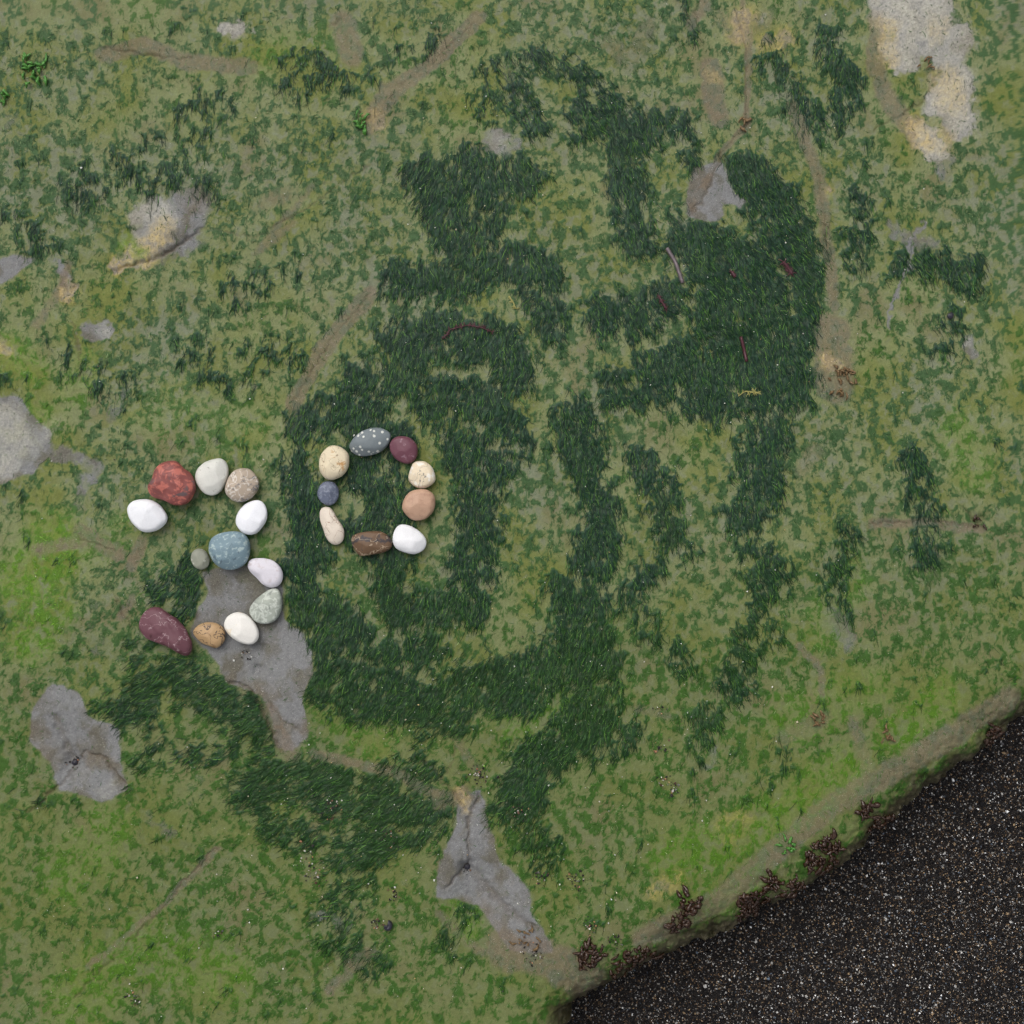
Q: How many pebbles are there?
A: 21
